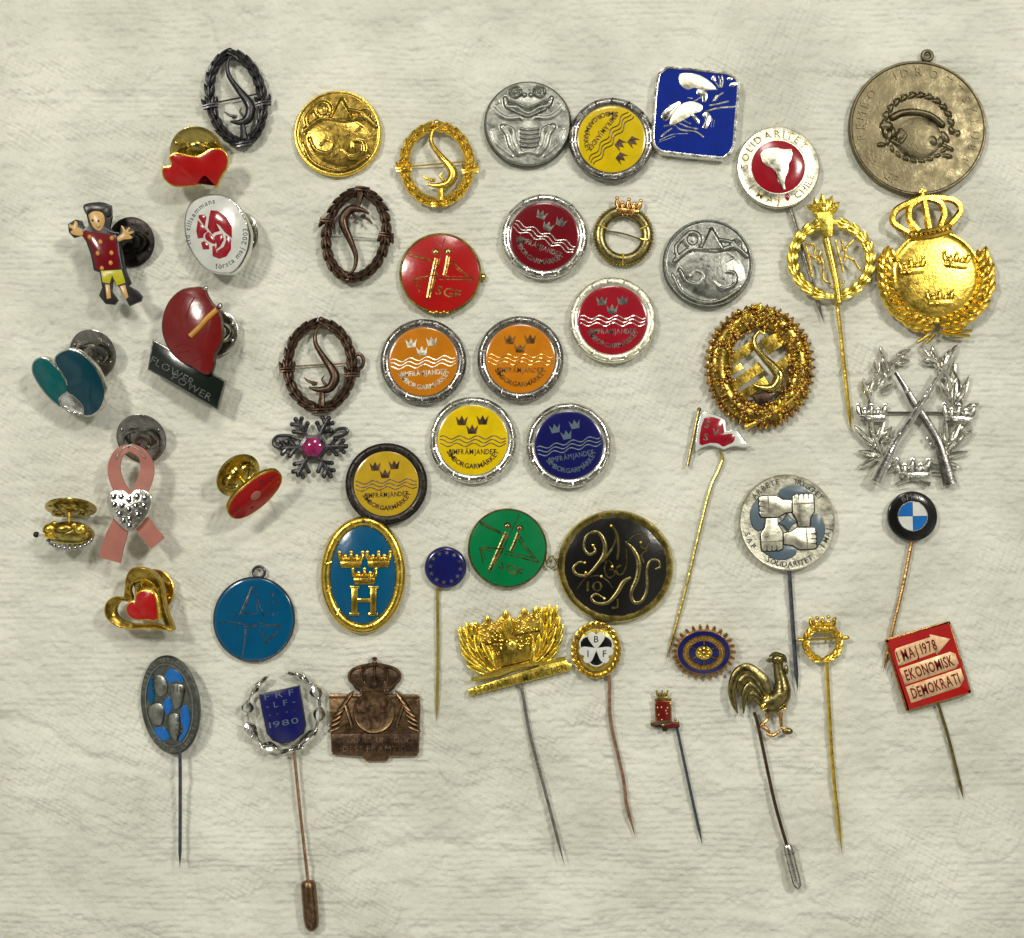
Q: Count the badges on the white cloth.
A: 52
